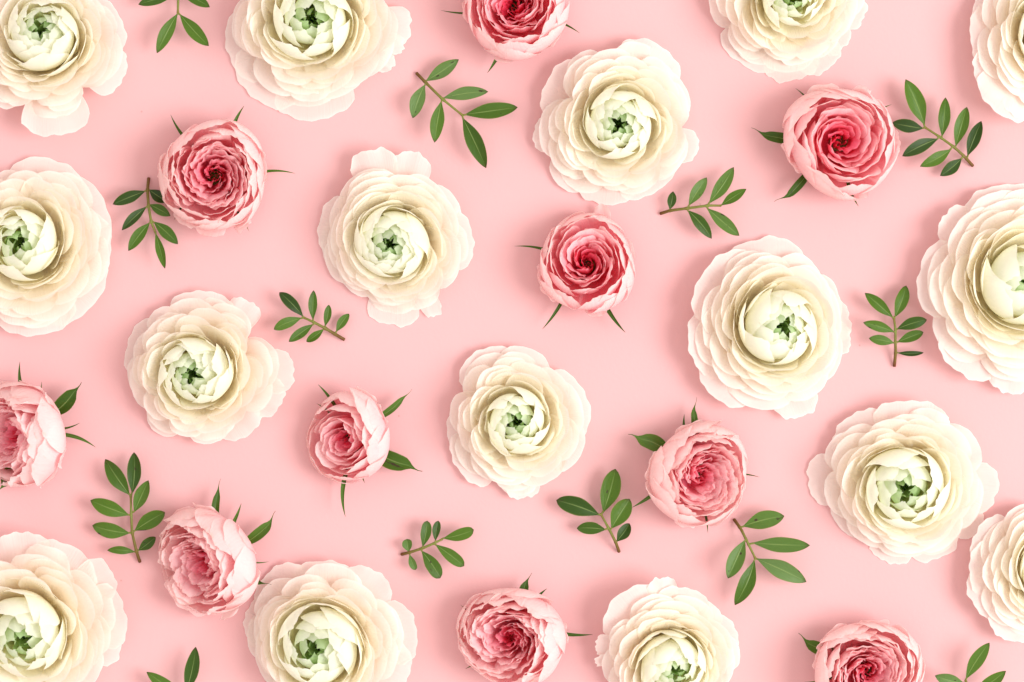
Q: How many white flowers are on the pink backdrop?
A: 16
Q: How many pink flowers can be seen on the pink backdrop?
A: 10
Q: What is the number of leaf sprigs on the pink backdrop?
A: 13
